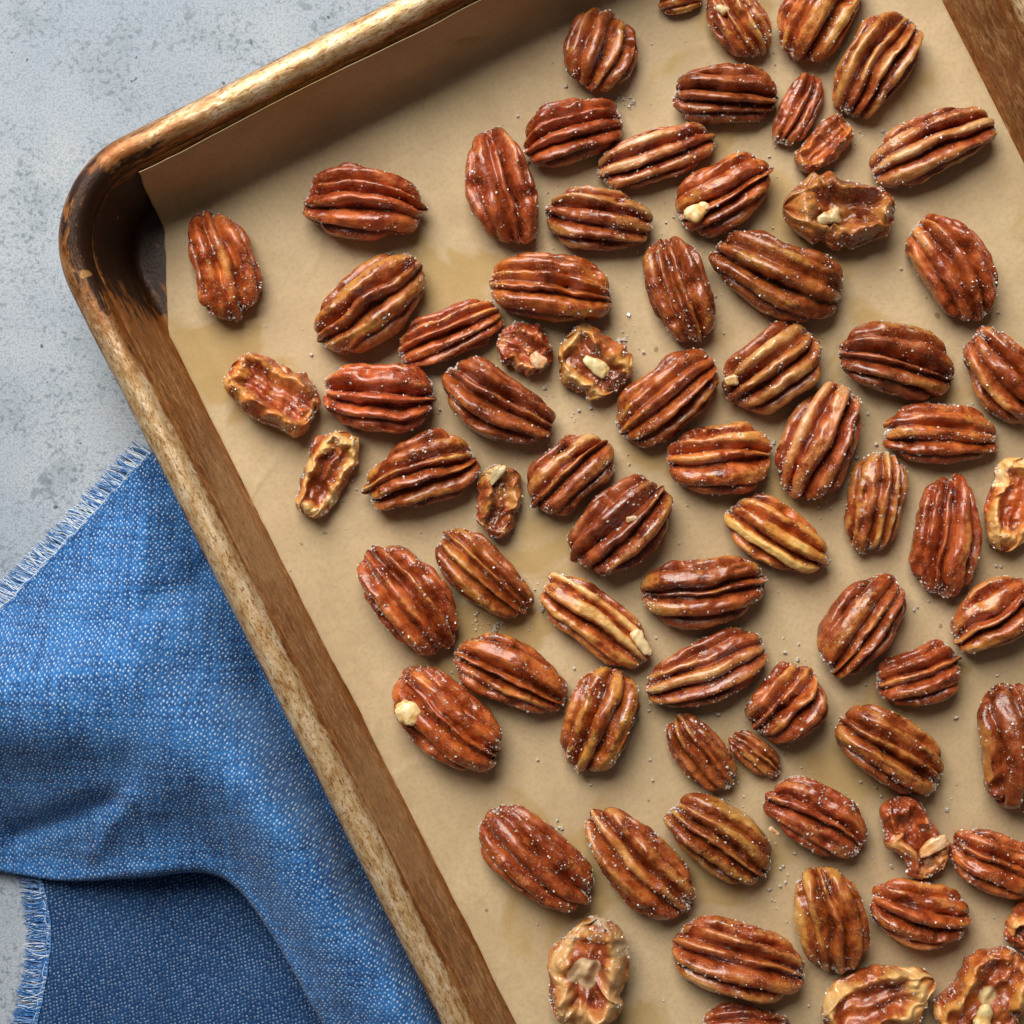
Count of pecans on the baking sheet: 74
